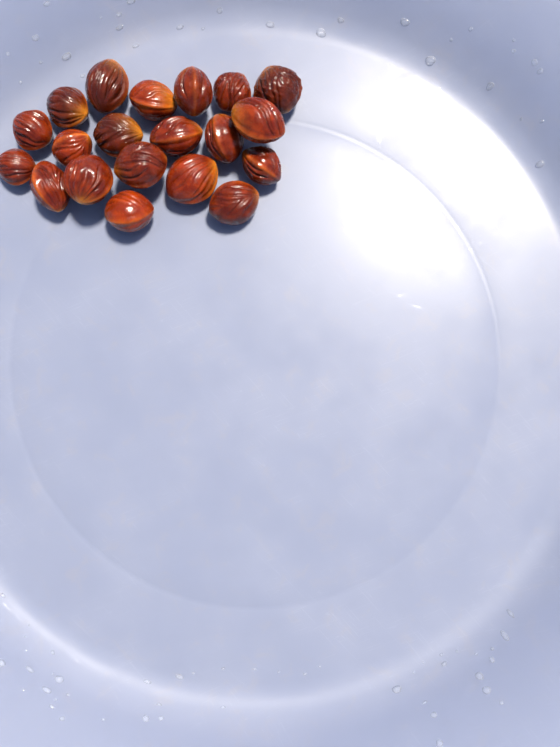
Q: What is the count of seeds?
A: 20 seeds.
